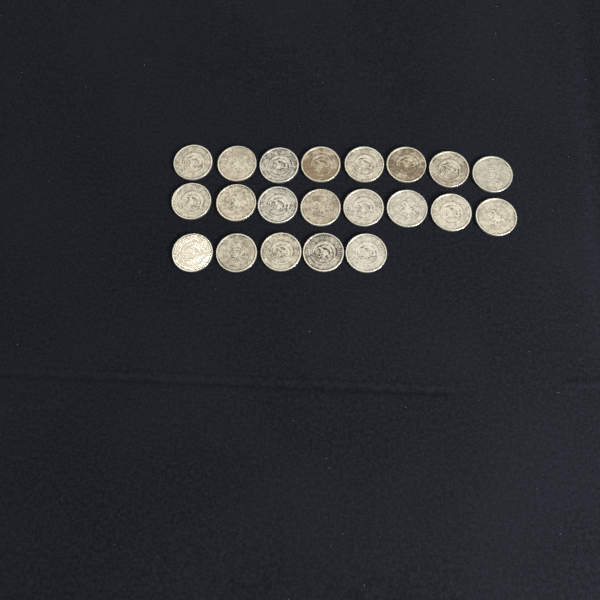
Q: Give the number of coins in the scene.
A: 21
